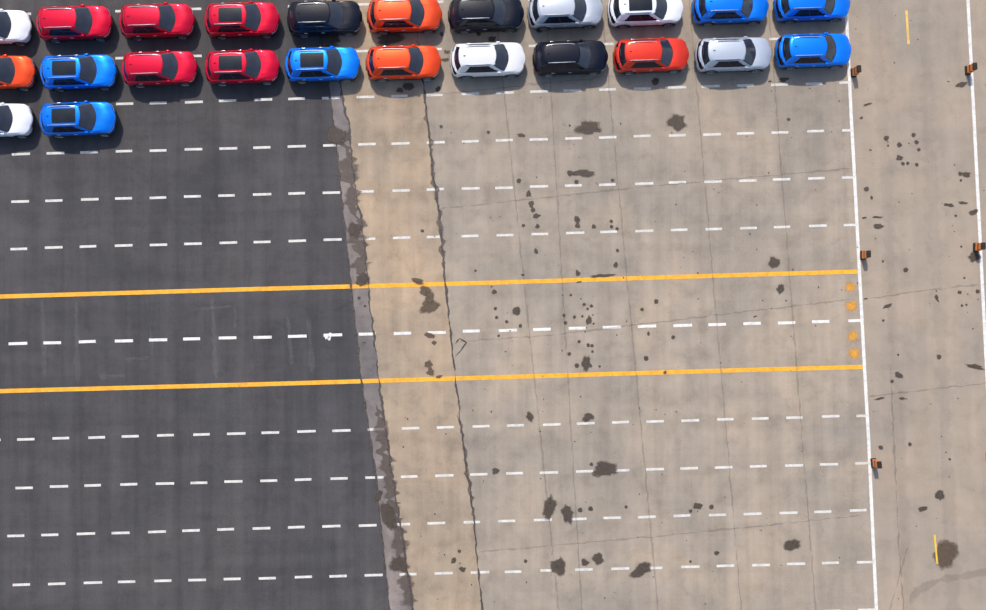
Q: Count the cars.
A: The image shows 24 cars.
